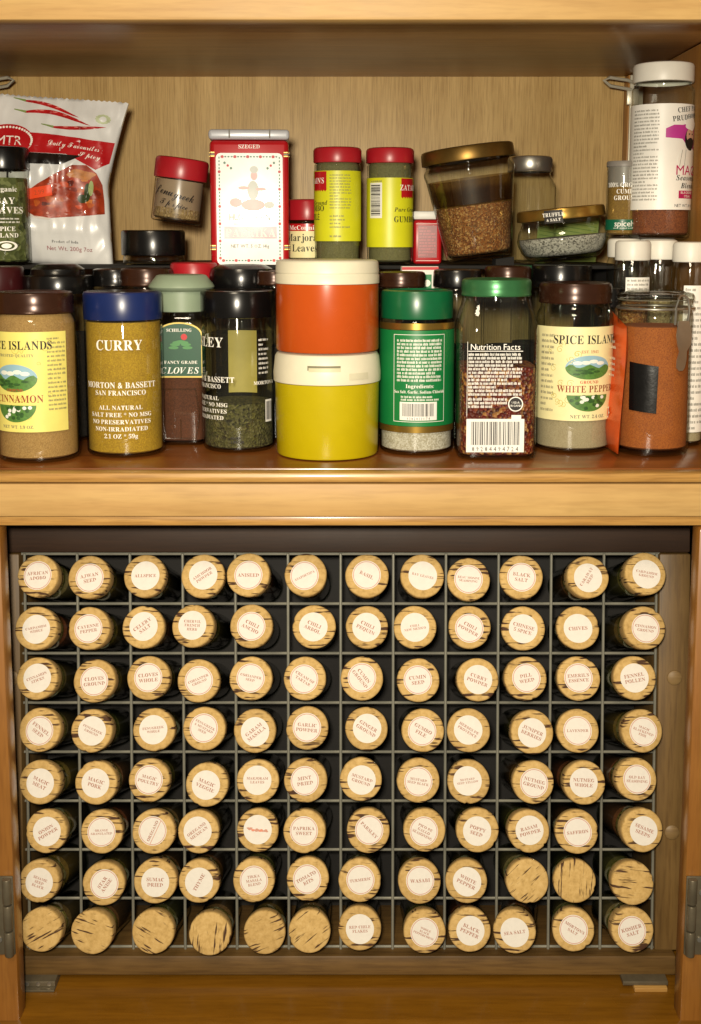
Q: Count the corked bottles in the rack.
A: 96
